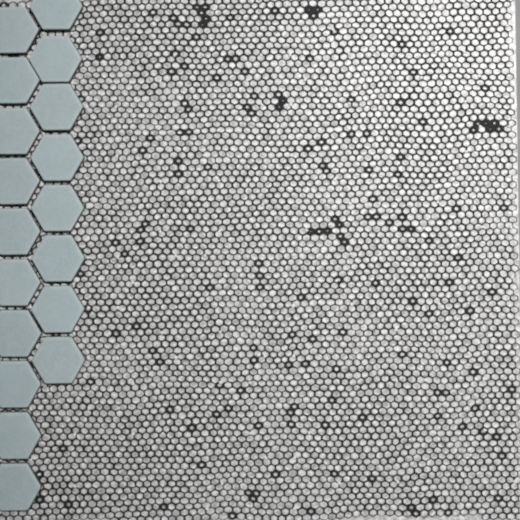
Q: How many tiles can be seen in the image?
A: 18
